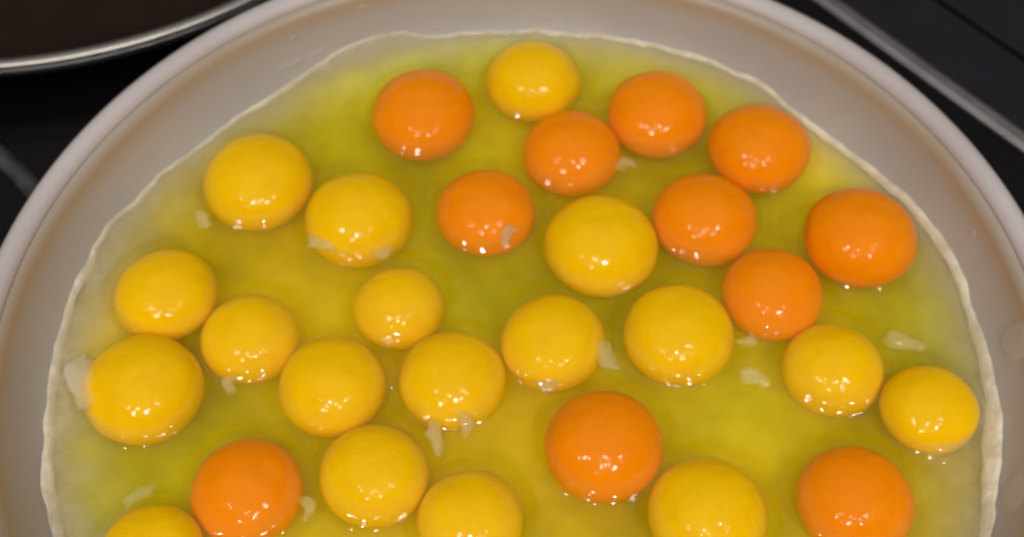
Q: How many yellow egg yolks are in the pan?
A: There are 18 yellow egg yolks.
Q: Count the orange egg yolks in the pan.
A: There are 11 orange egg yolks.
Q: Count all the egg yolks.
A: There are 29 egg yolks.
